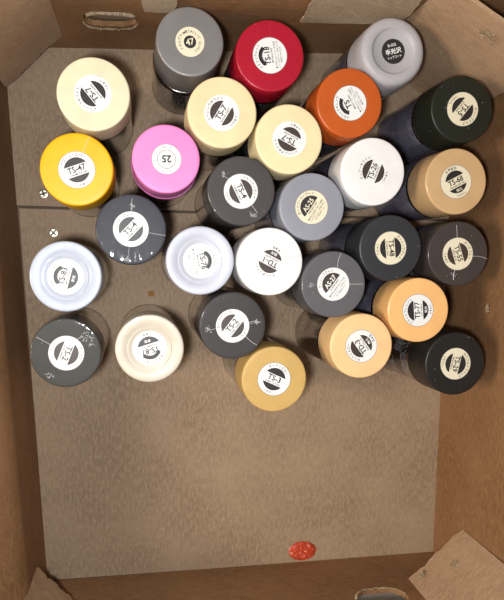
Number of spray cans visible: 28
